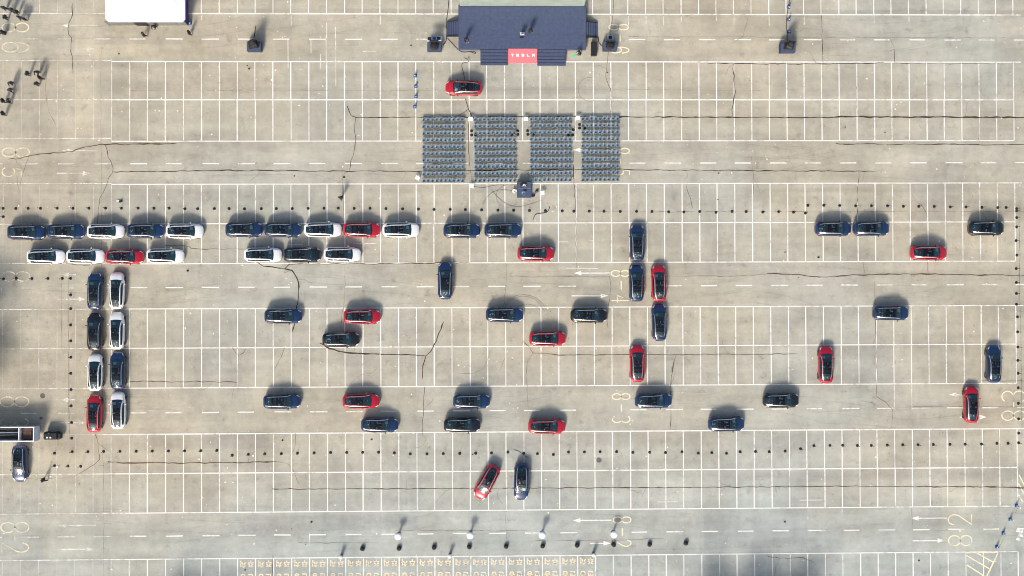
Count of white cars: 13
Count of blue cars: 26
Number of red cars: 15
